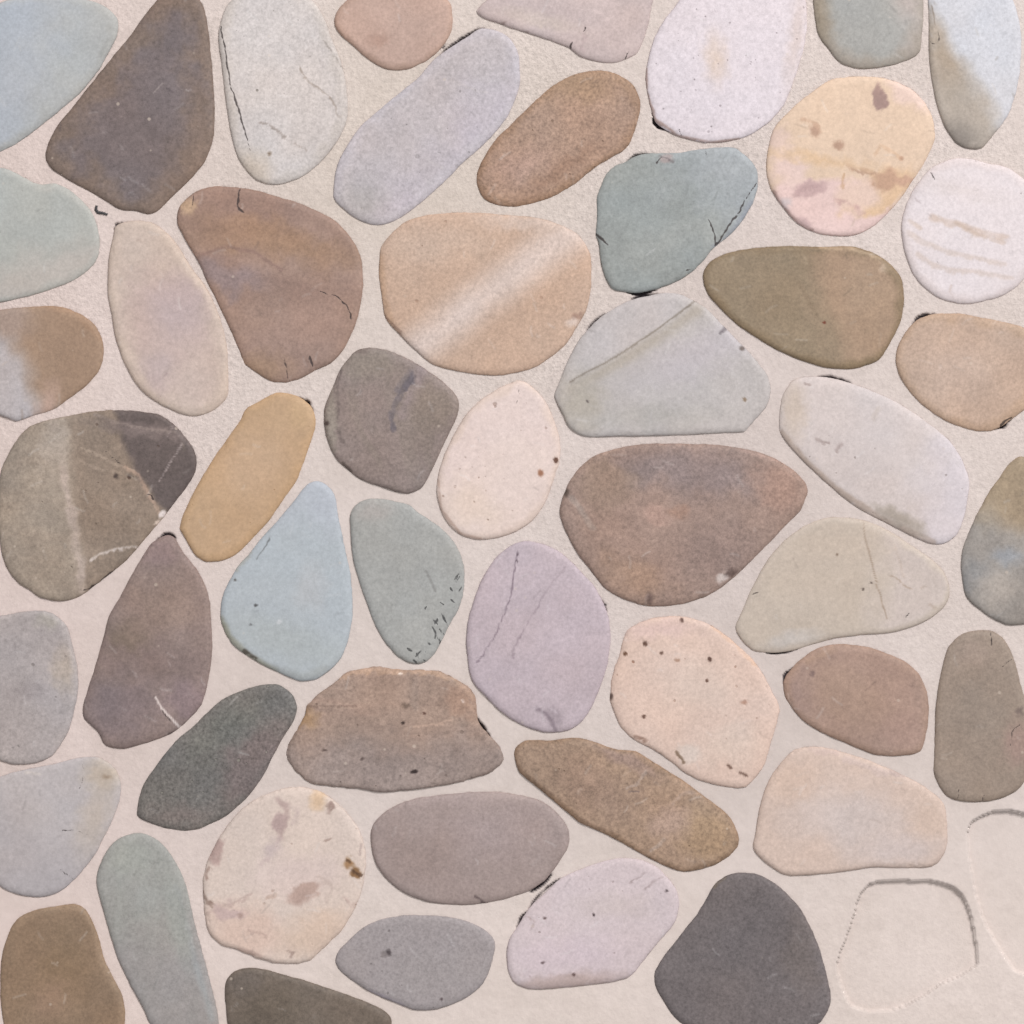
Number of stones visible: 50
